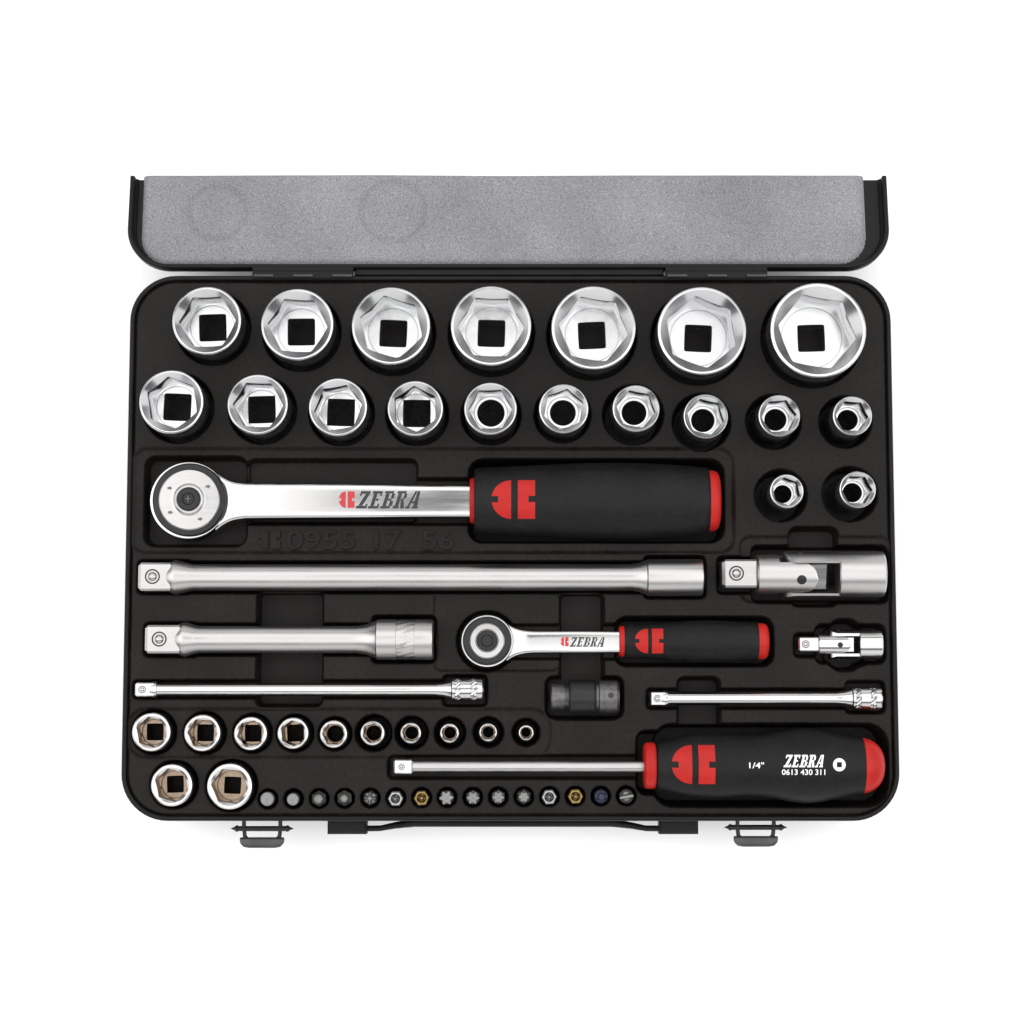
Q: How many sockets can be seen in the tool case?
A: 31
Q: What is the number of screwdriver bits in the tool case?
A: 15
